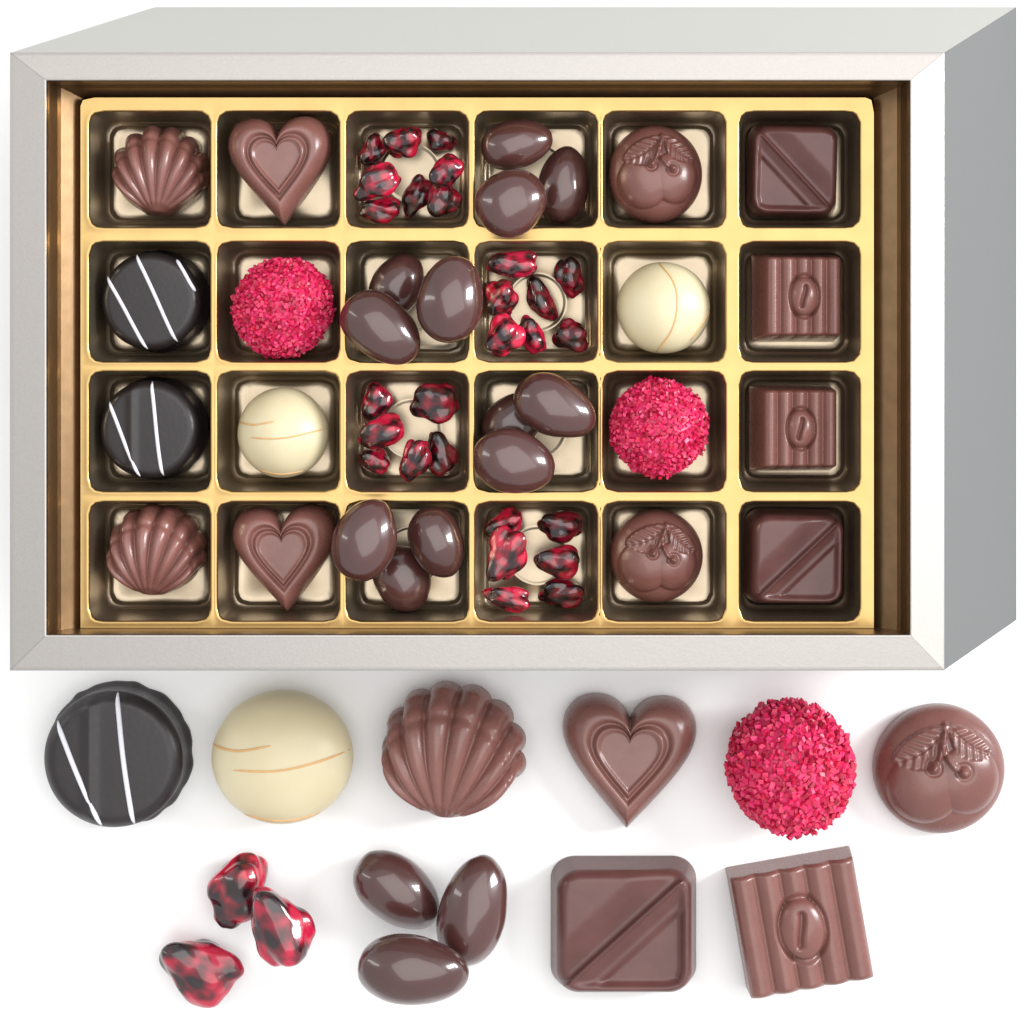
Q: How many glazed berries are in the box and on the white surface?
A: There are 30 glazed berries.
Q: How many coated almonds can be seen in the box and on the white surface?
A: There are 15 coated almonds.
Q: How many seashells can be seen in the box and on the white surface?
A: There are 3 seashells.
